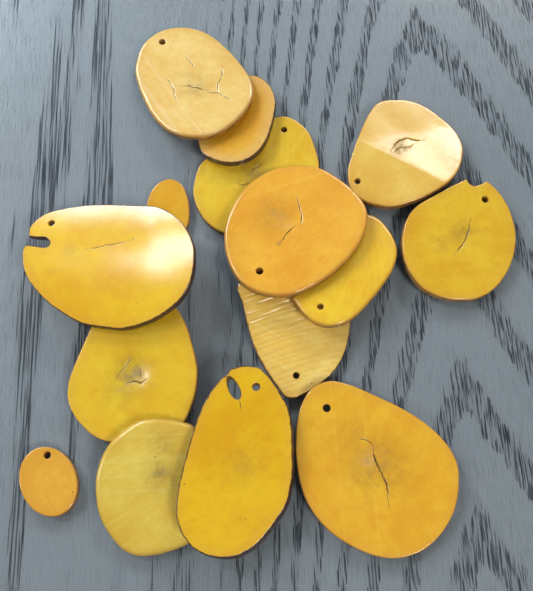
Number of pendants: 15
